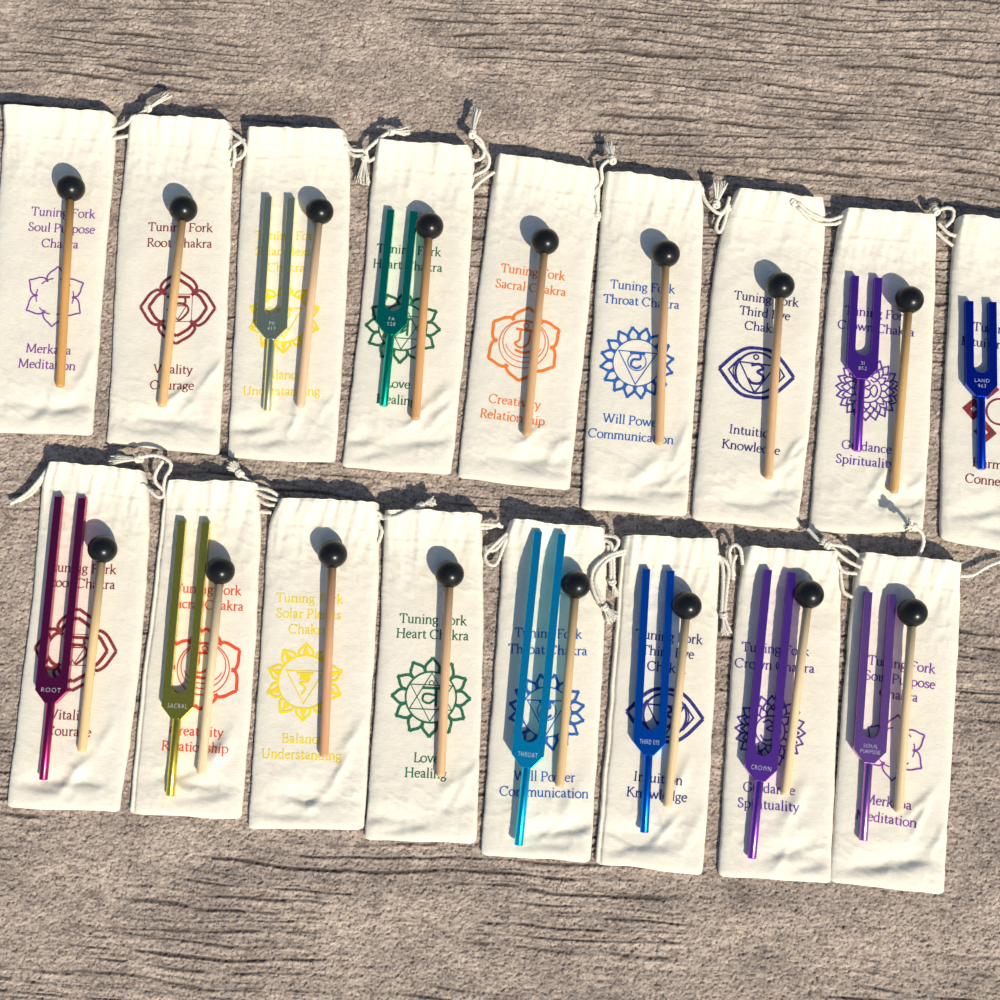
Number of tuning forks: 10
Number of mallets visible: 16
